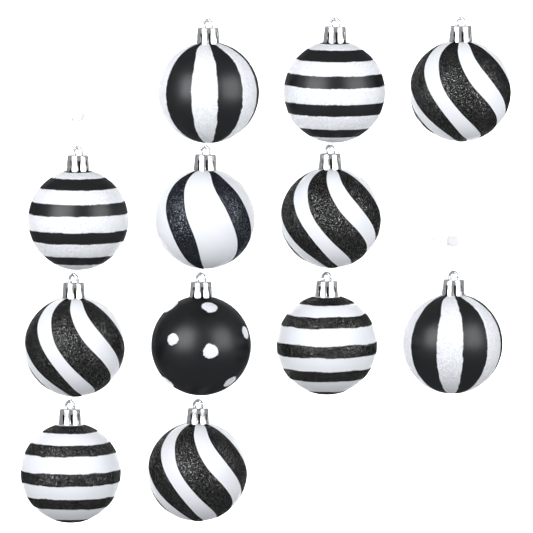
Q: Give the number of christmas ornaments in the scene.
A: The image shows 12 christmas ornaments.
